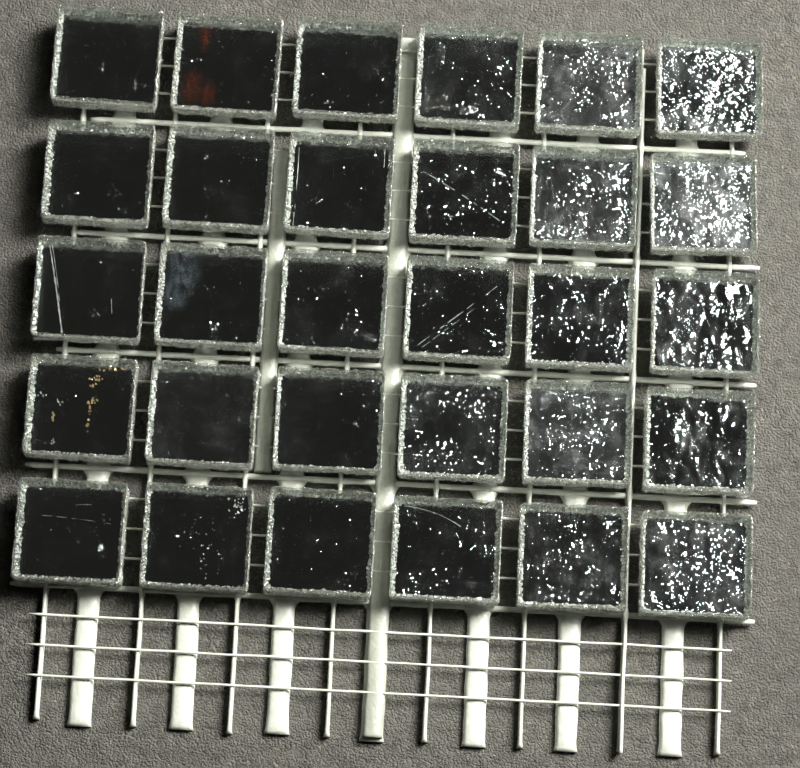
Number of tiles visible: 30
